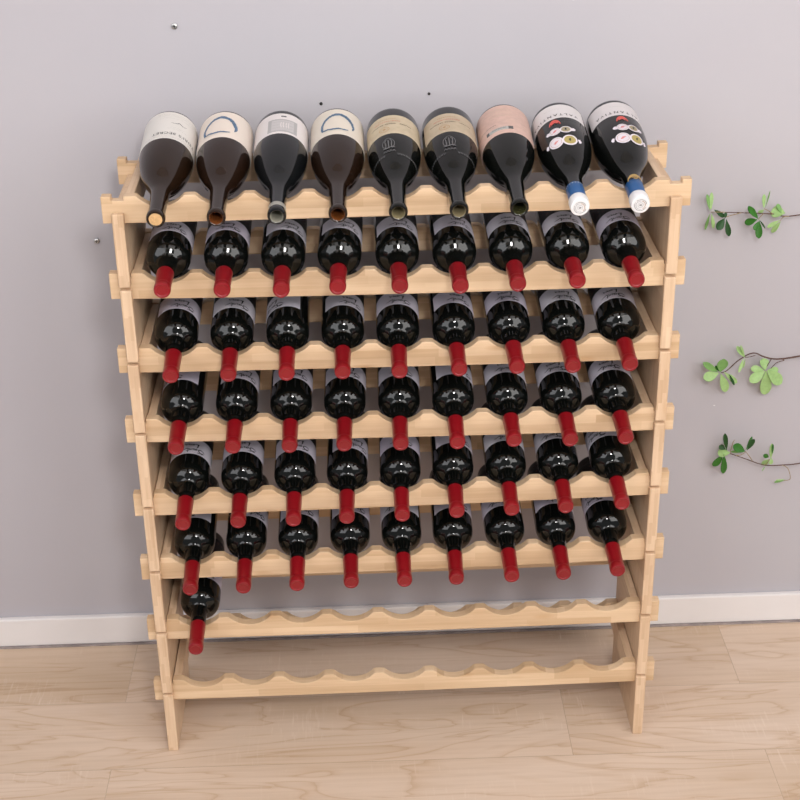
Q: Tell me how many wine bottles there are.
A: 55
